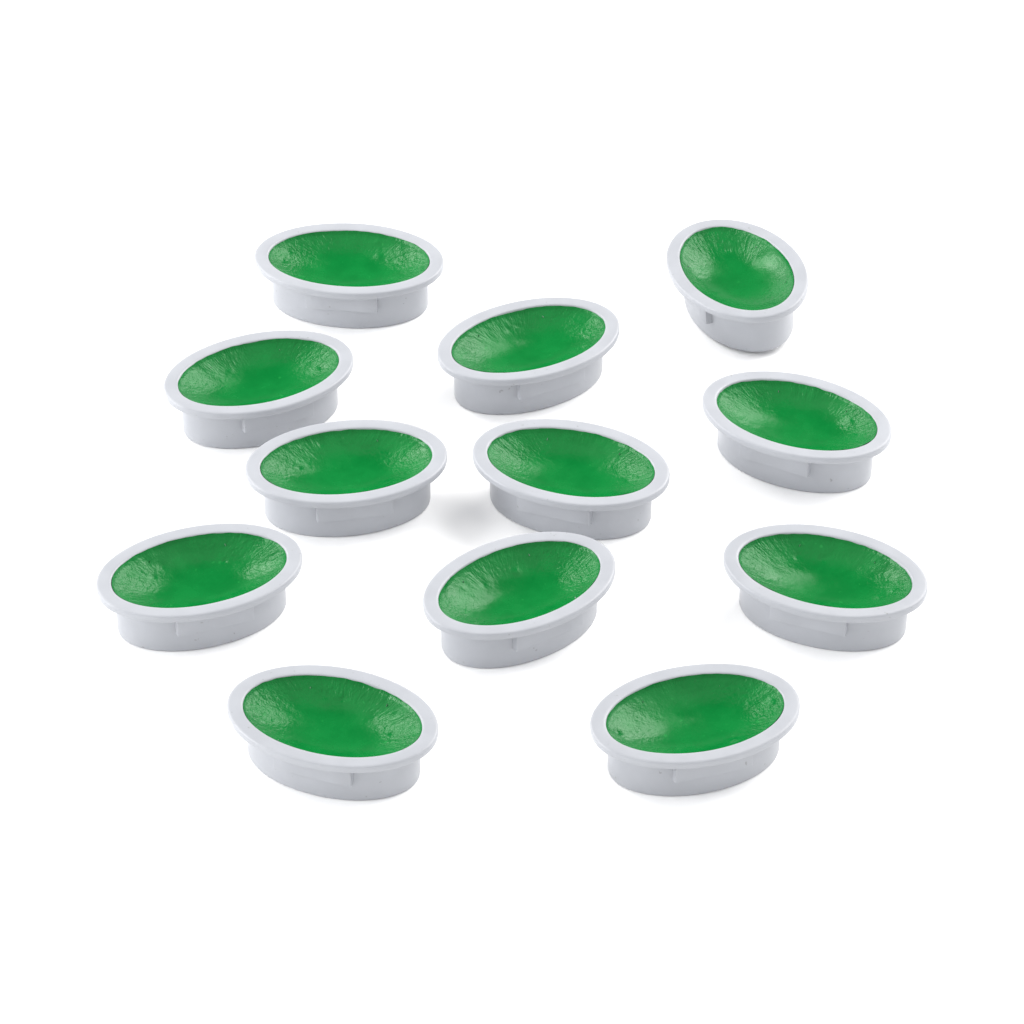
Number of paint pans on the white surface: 12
